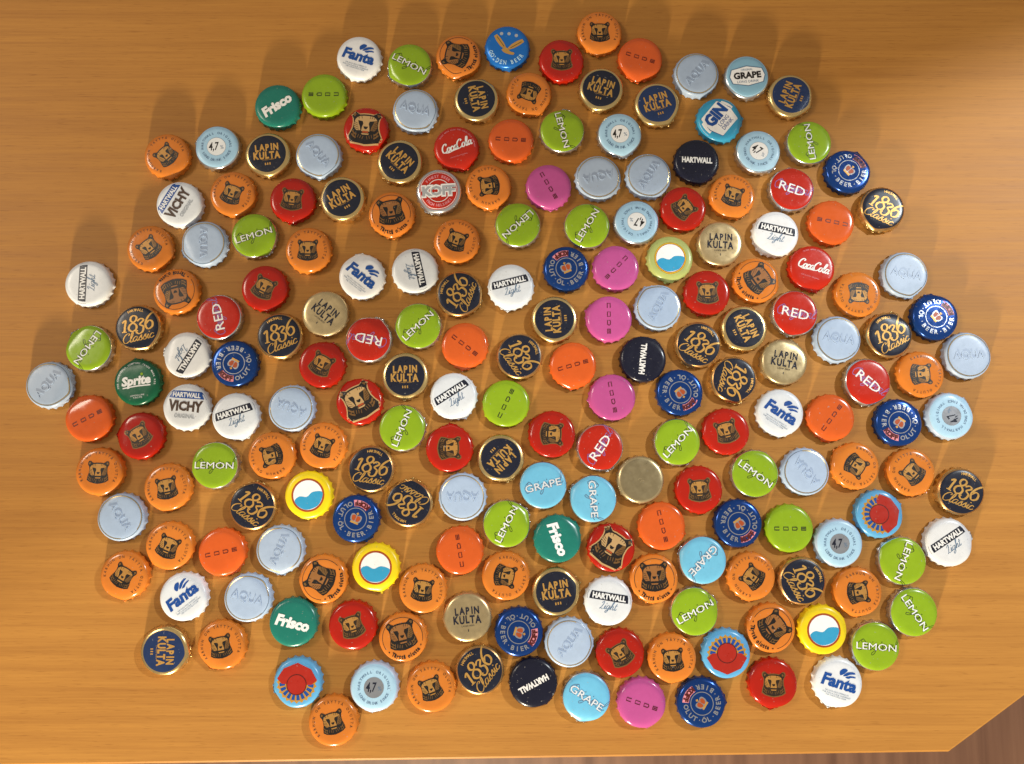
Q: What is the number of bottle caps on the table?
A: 200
